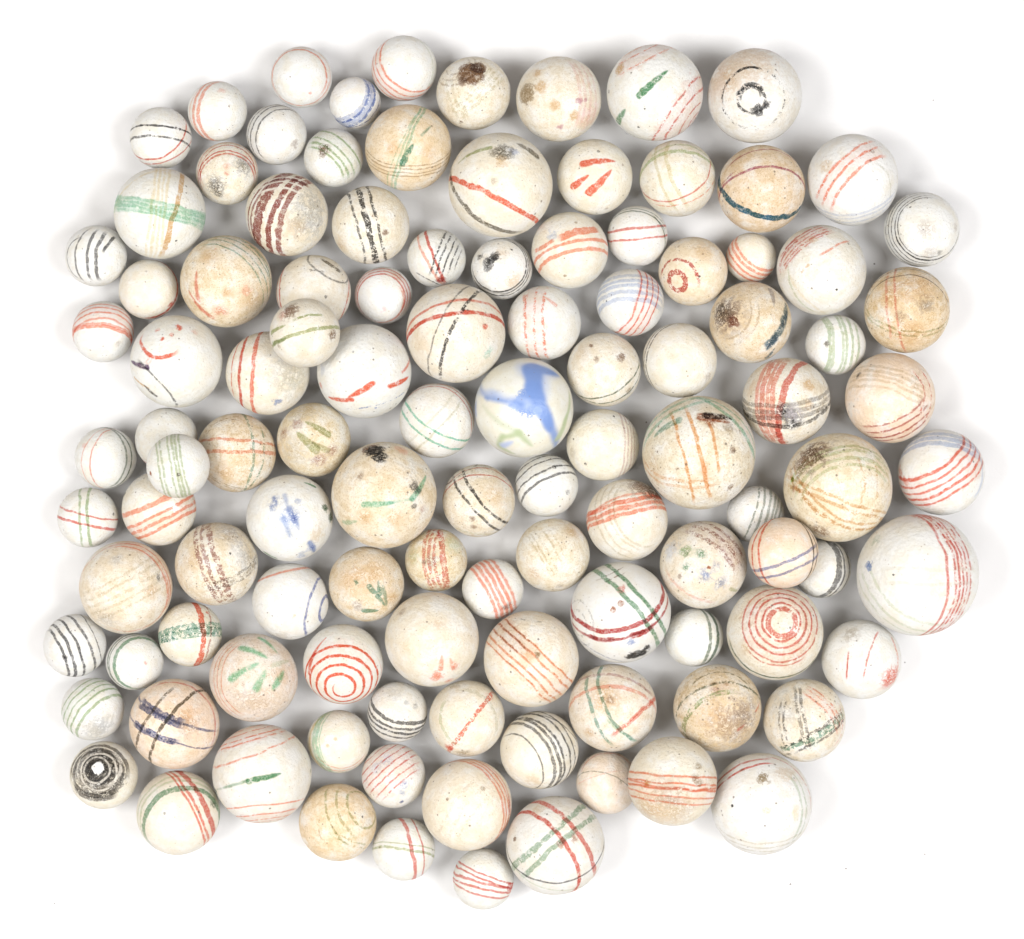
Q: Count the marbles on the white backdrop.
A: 111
